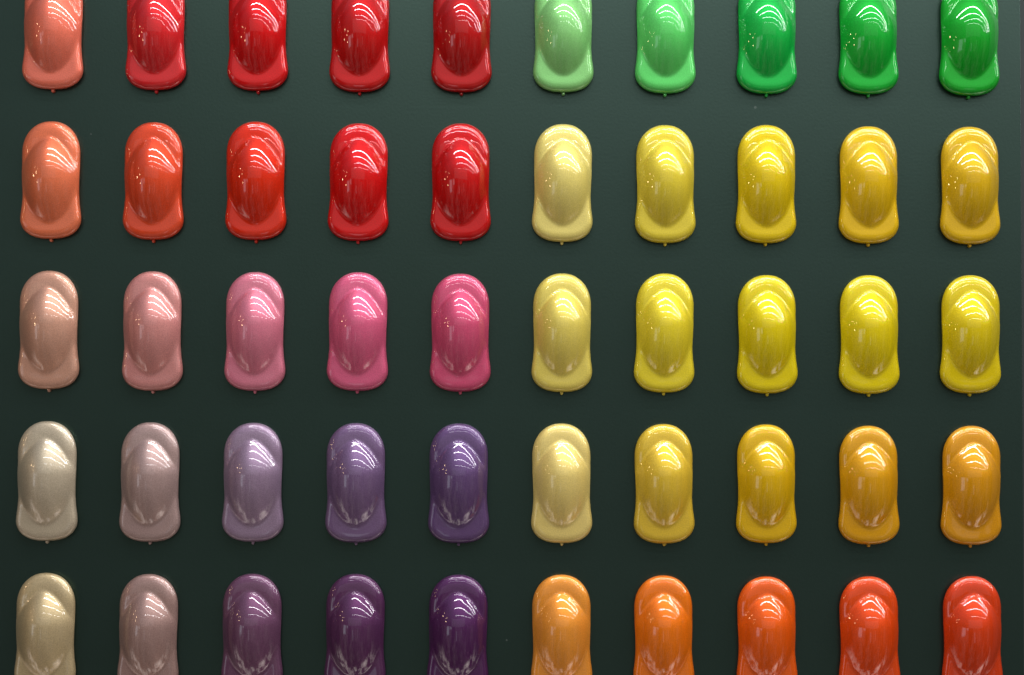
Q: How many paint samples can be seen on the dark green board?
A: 50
